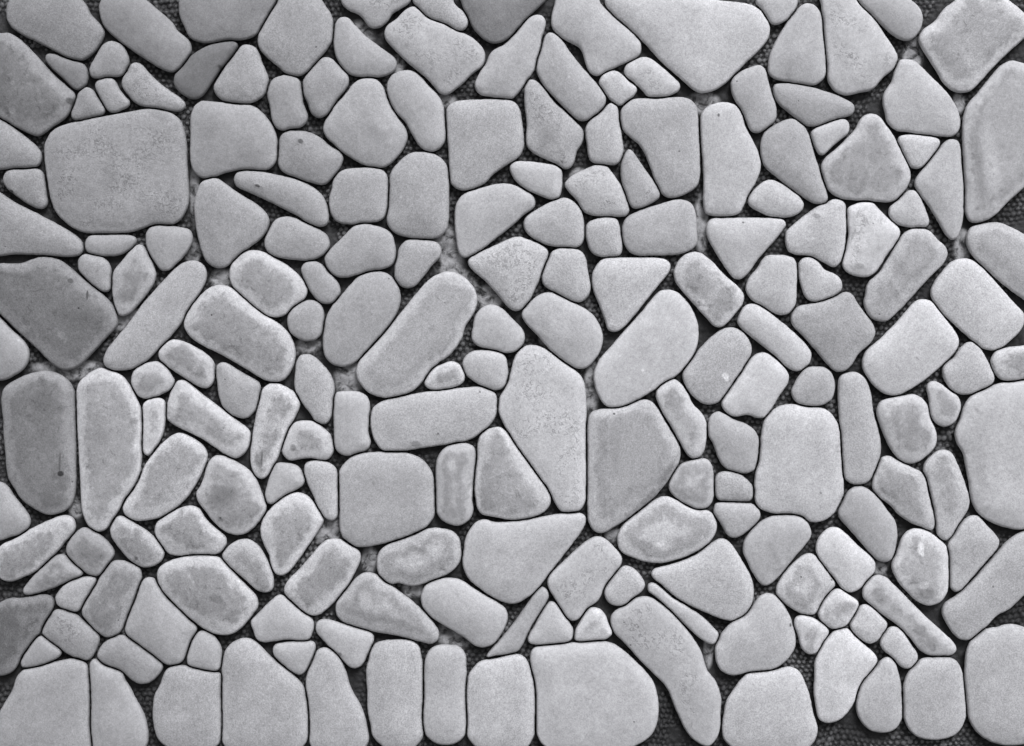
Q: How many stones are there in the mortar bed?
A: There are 200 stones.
